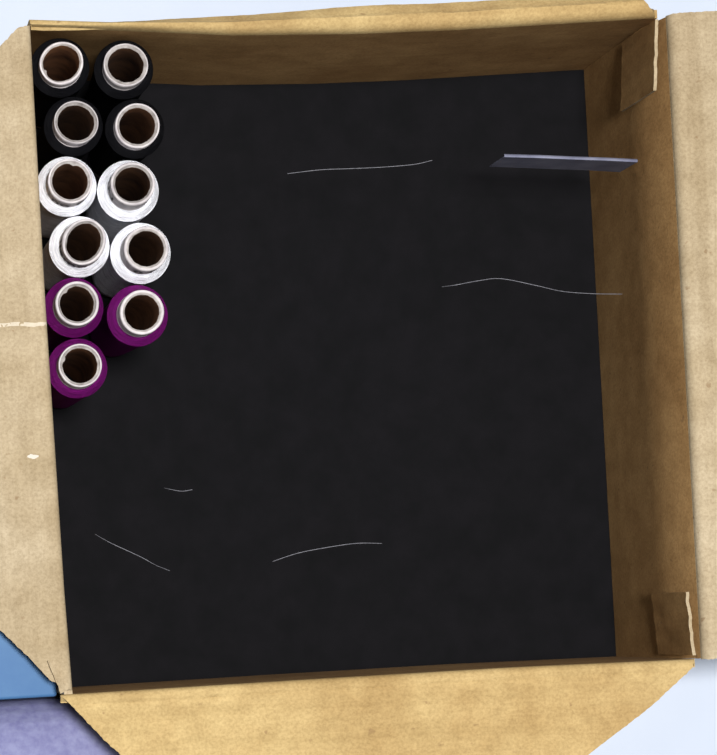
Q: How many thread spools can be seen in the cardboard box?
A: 11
